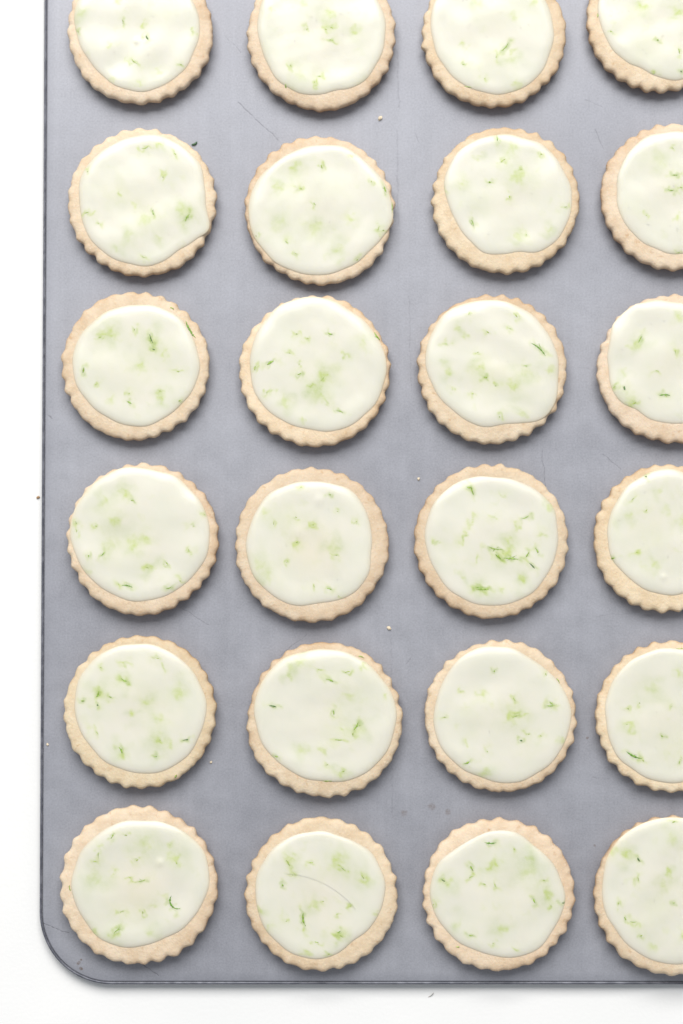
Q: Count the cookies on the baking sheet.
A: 24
